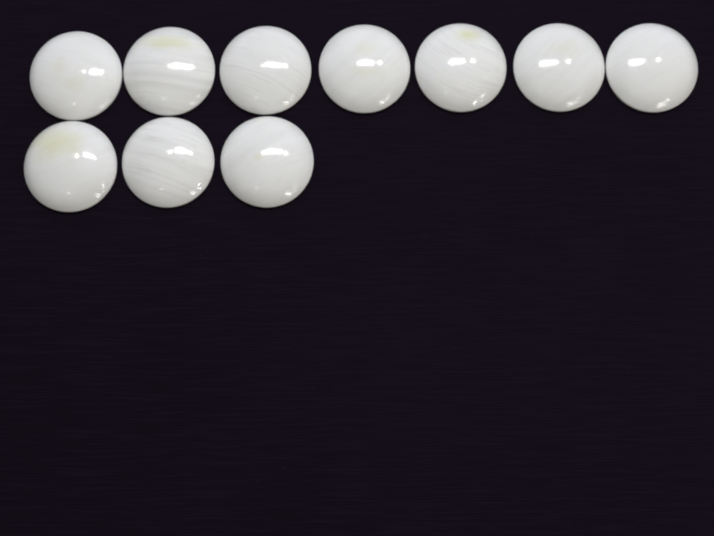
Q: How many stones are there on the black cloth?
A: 10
